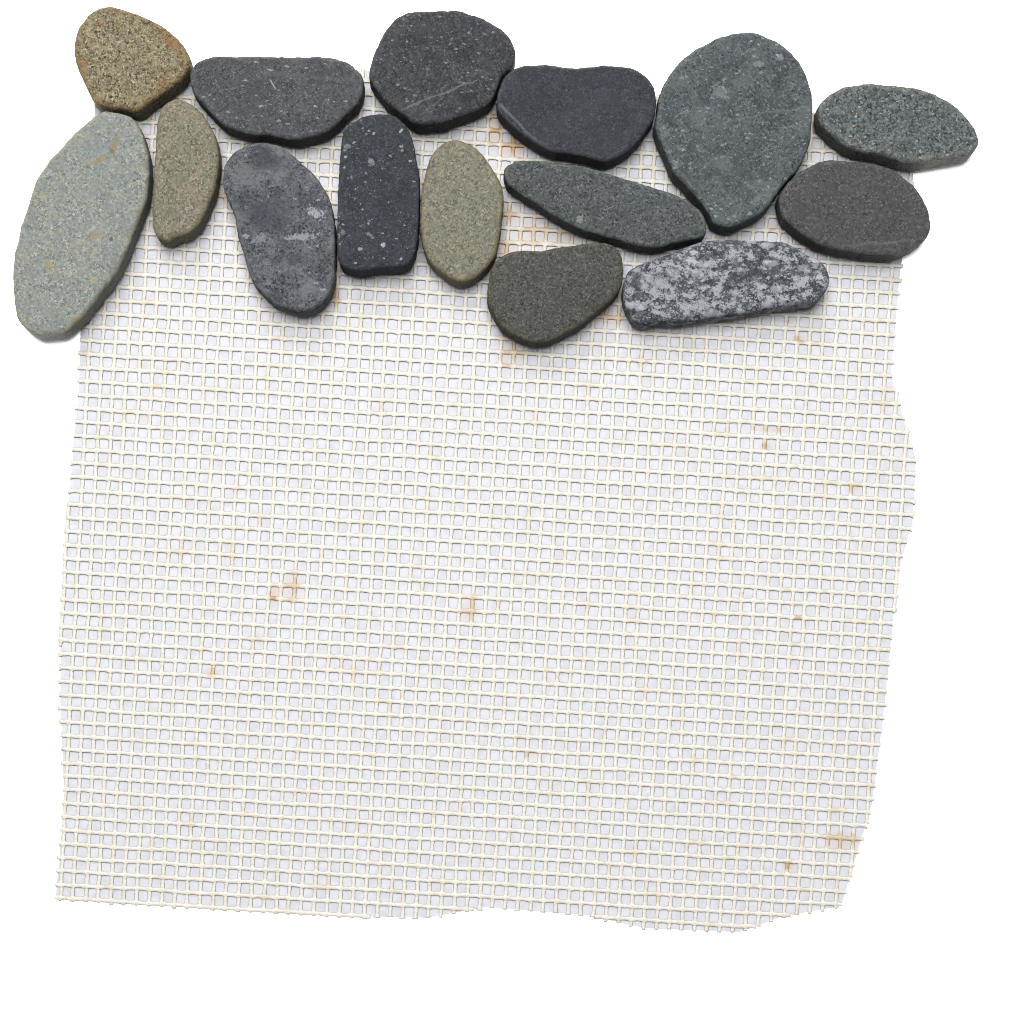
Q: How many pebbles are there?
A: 15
